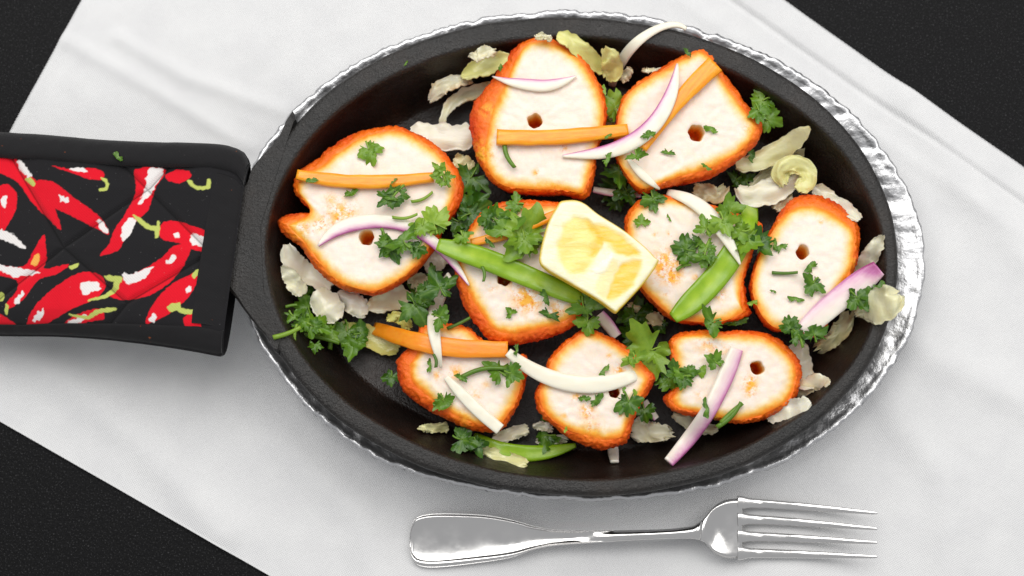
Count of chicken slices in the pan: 9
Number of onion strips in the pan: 15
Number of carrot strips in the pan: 5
